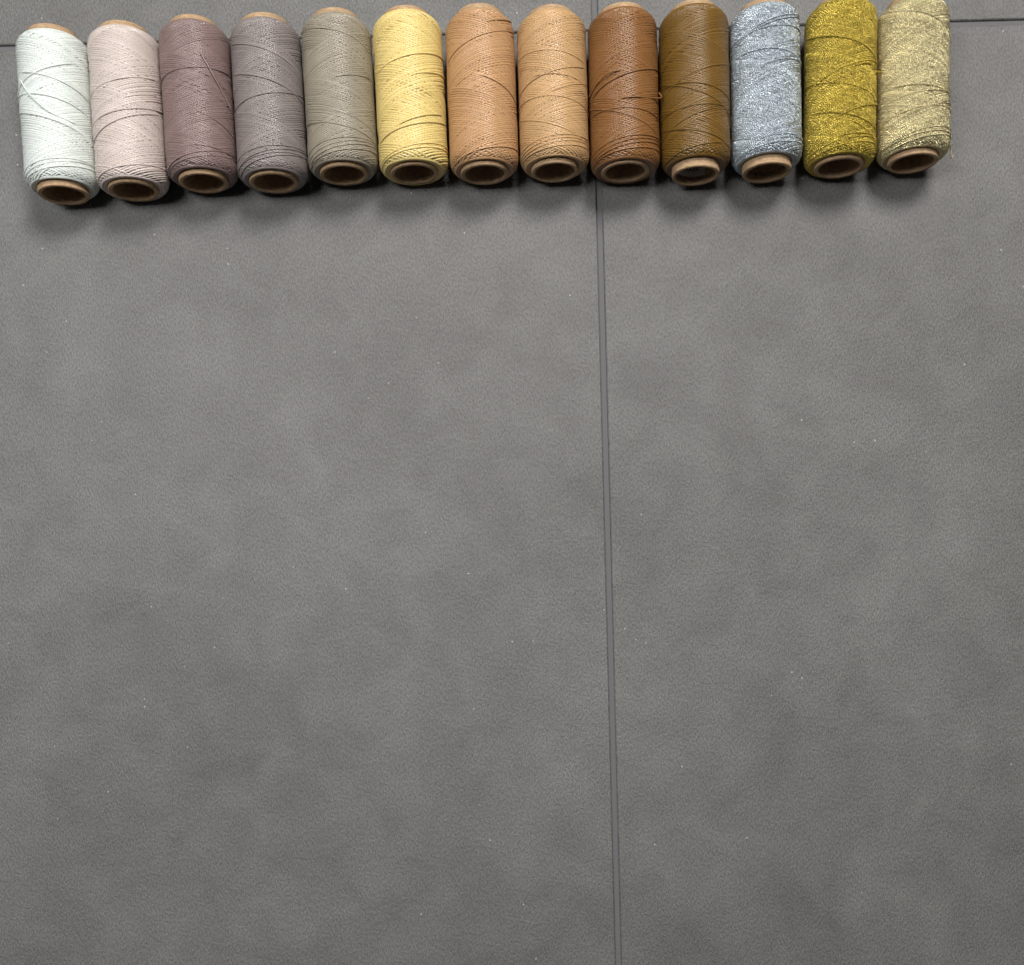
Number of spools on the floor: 13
